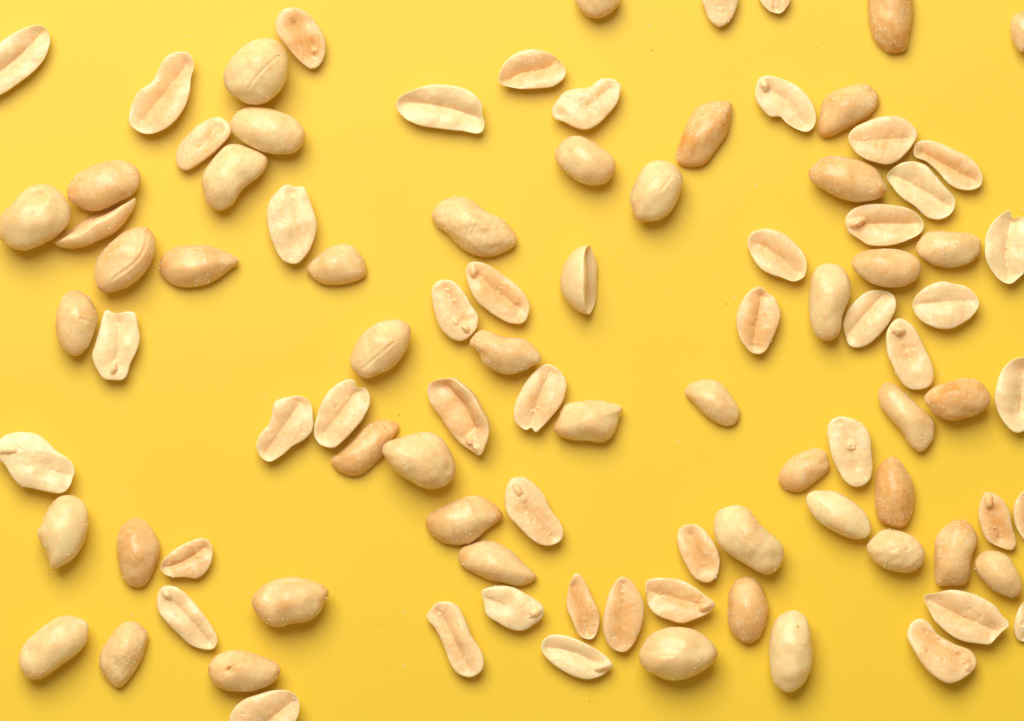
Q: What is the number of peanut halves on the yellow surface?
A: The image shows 49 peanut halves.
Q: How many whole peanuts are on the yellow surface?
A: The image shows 47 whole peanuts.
